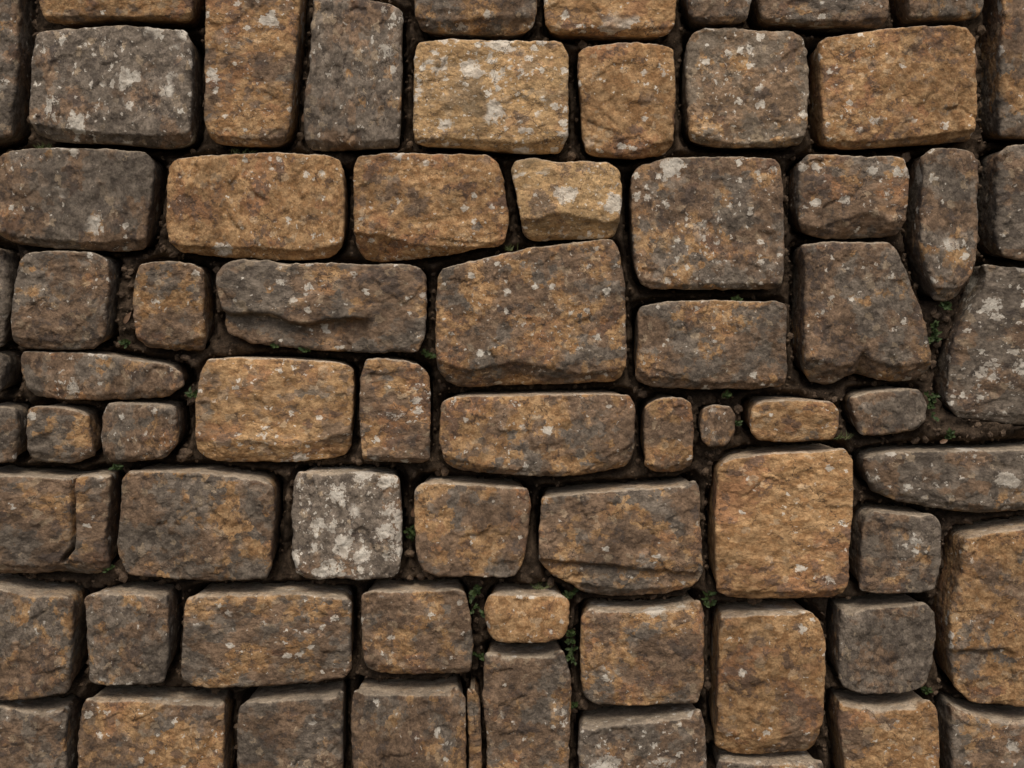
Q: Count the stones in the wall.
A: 70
